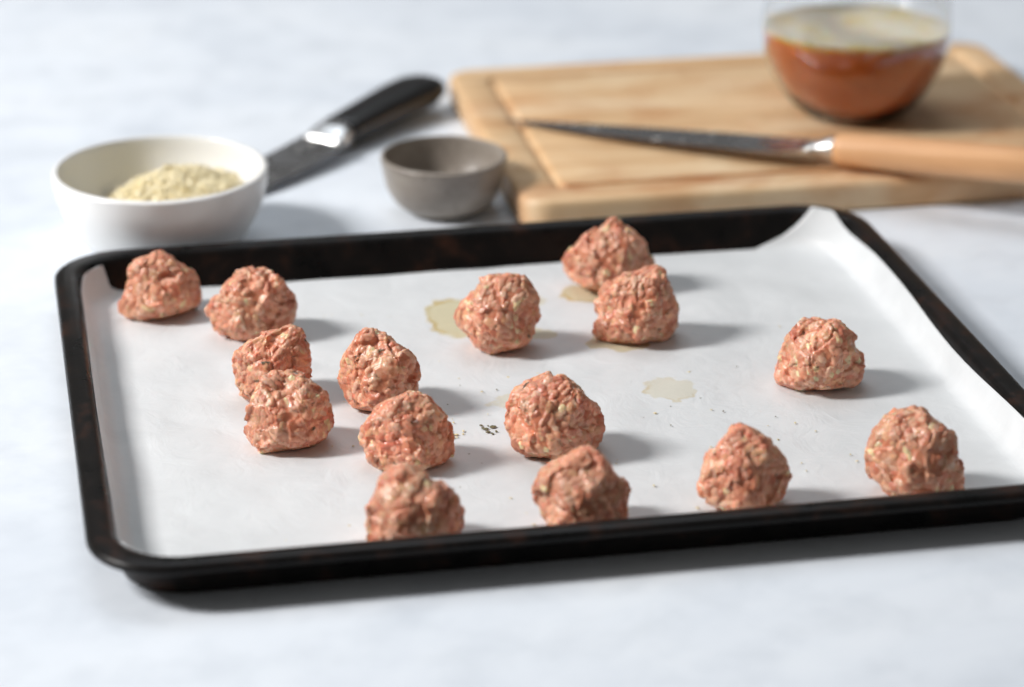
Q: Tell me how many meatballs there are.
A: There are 15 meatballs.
